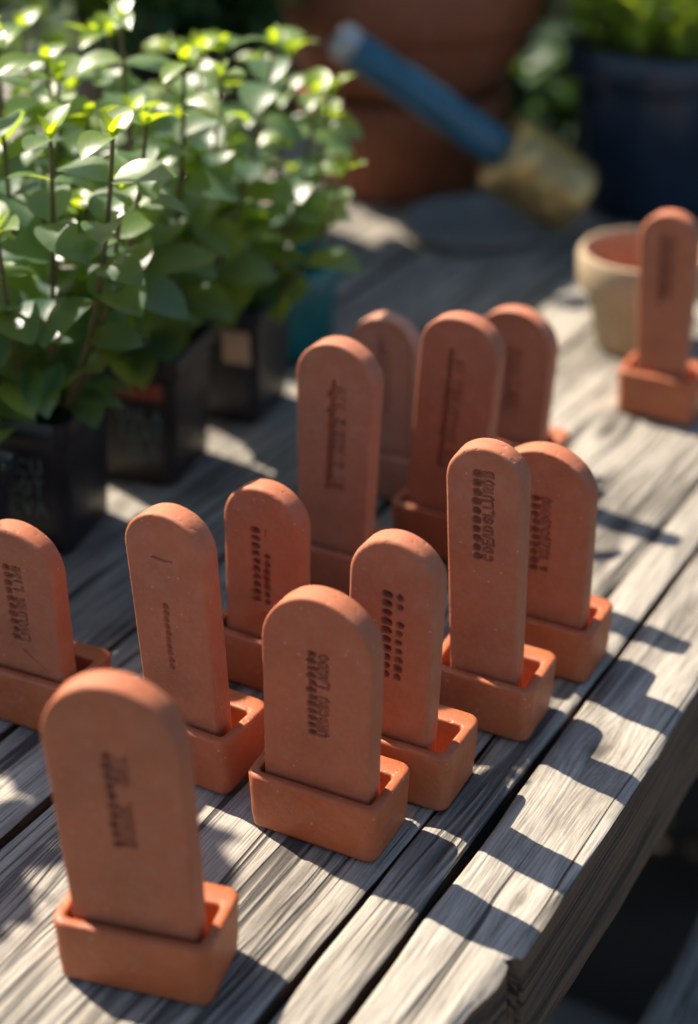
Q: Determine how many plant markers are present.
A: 13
